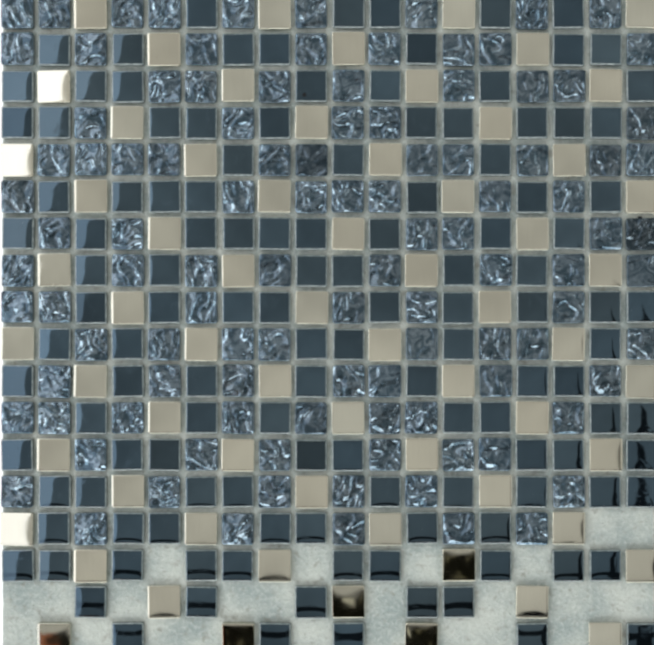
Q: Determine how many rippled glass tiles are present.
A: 107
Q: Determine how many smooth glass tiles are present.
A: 127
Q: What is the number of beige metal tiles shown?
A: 65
